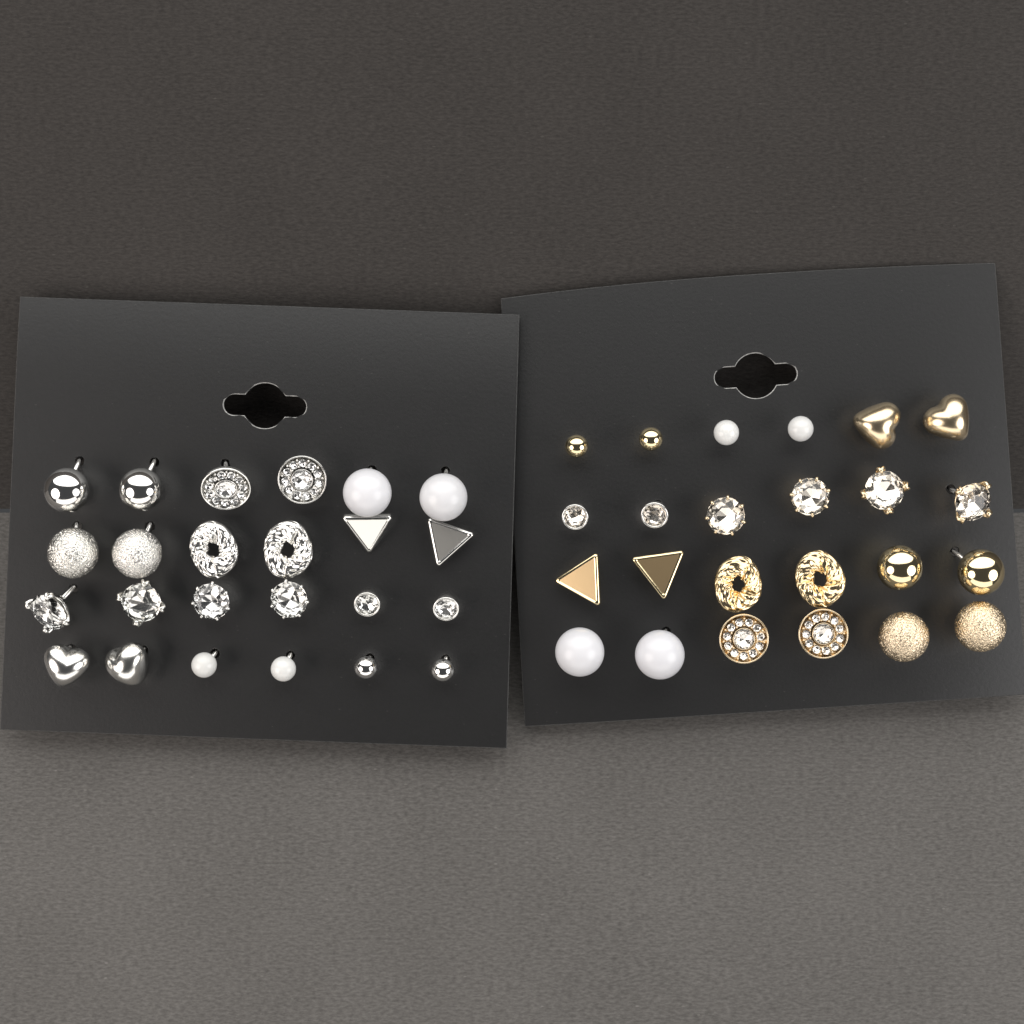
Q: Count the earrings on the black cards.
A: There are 48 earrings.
